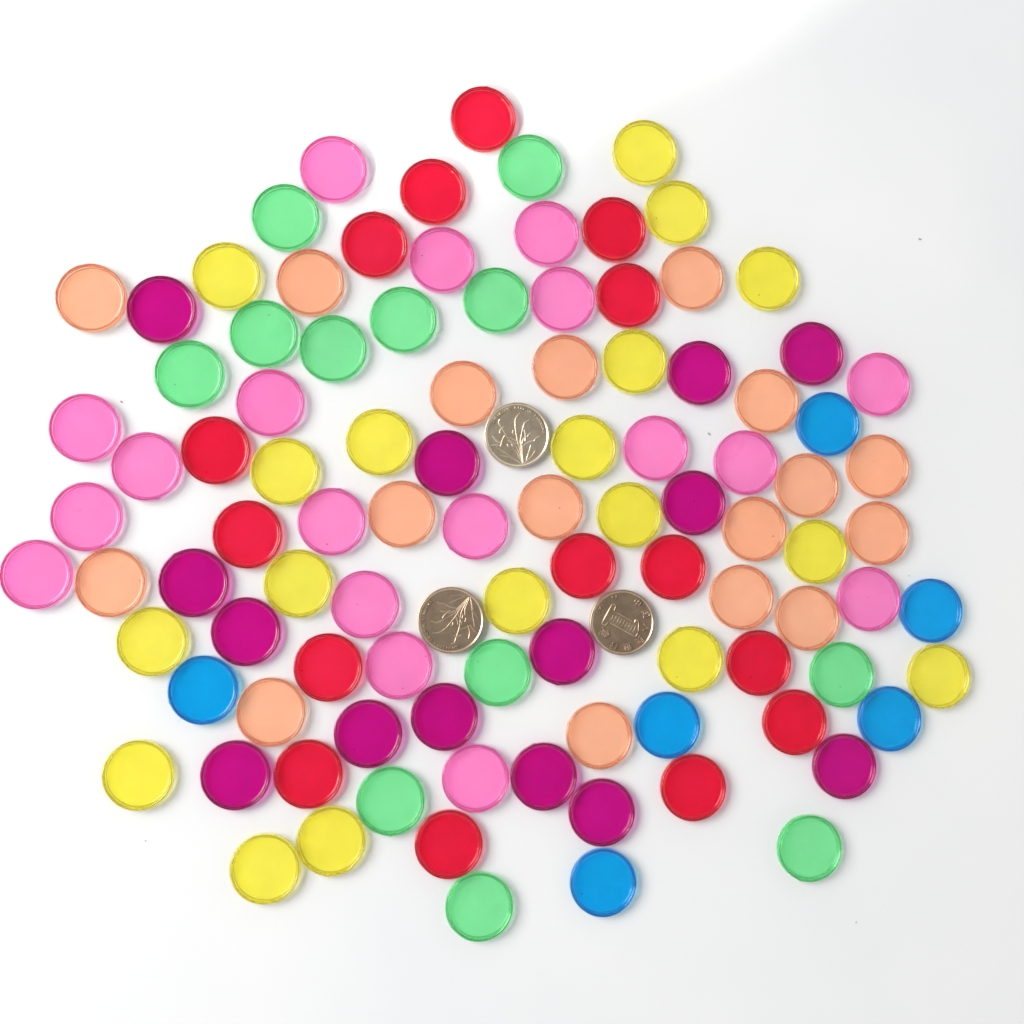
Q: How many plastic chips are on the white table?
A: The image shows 100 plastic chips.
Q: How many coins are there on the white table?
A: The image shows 3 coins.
